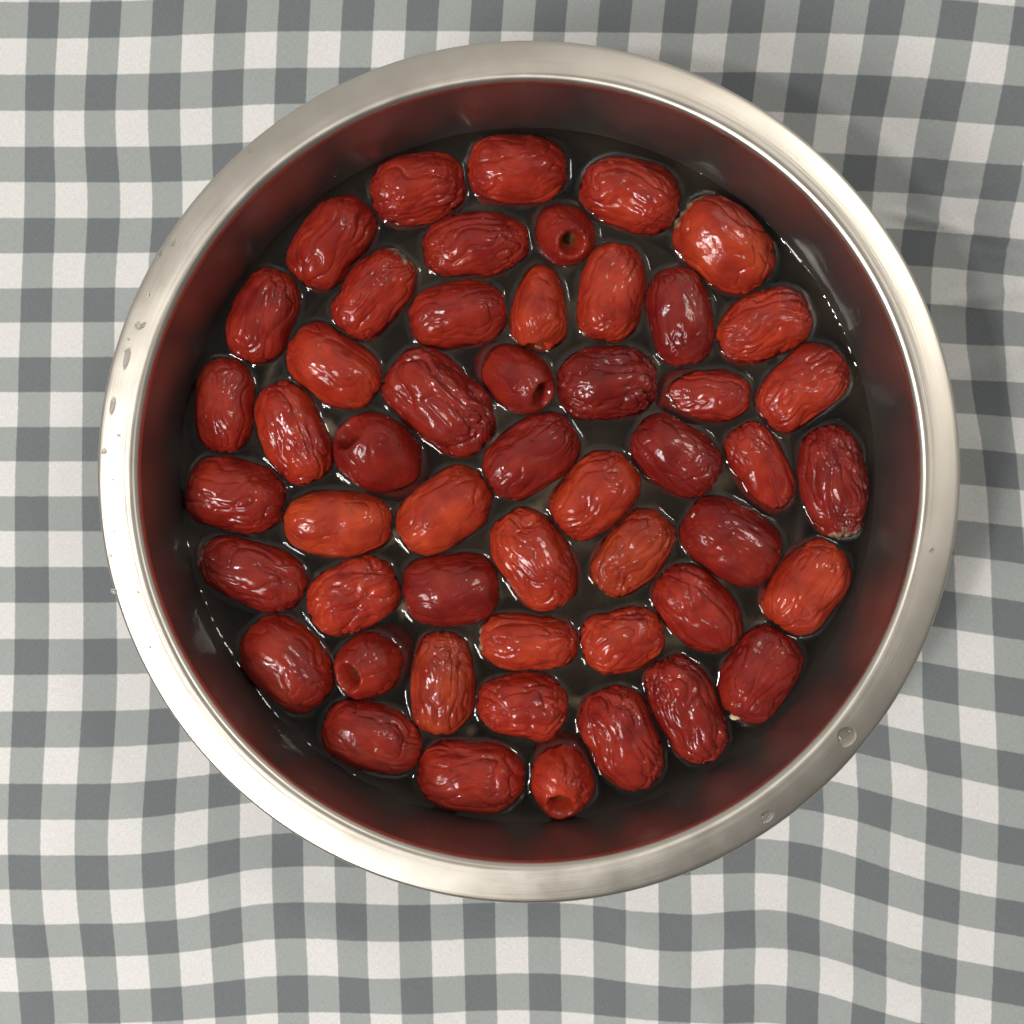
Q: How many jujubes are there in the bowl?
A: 51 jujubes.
